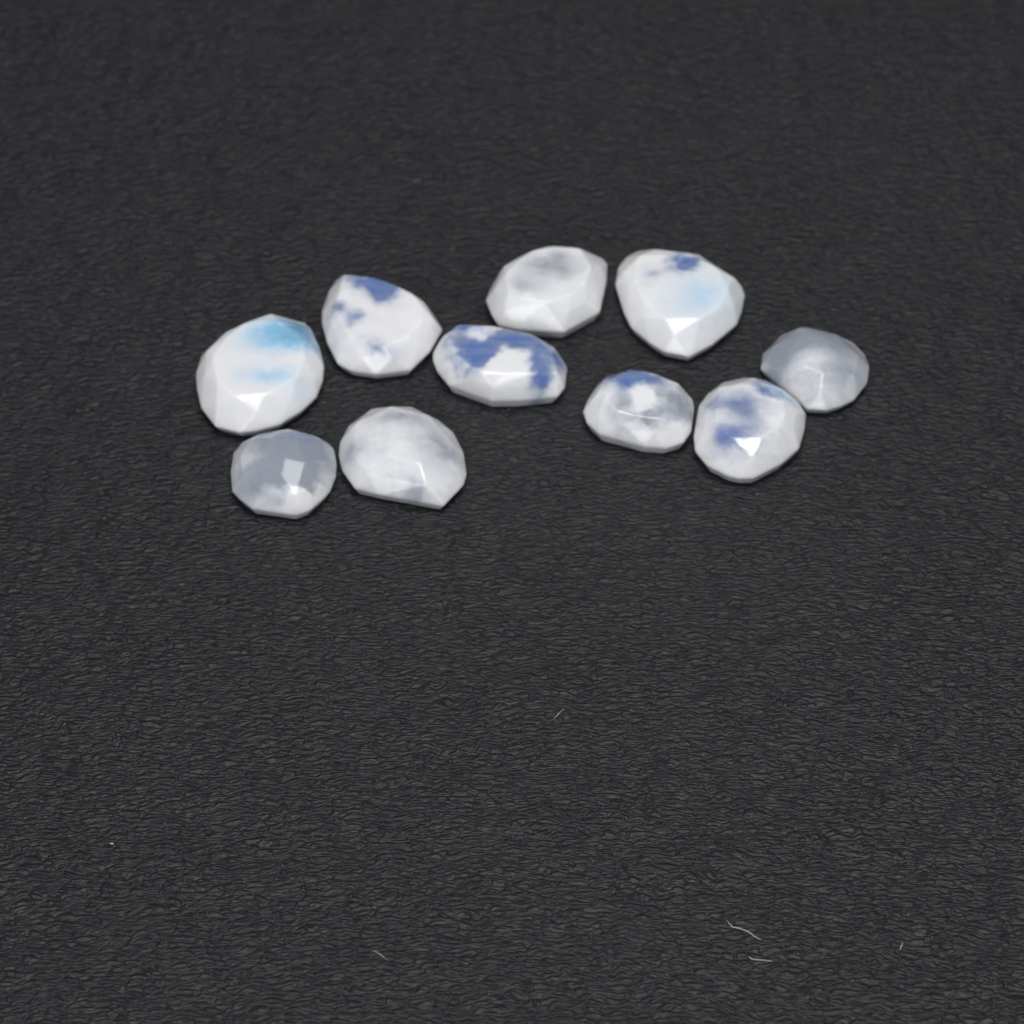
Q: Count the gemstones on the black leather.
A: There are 10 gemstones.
